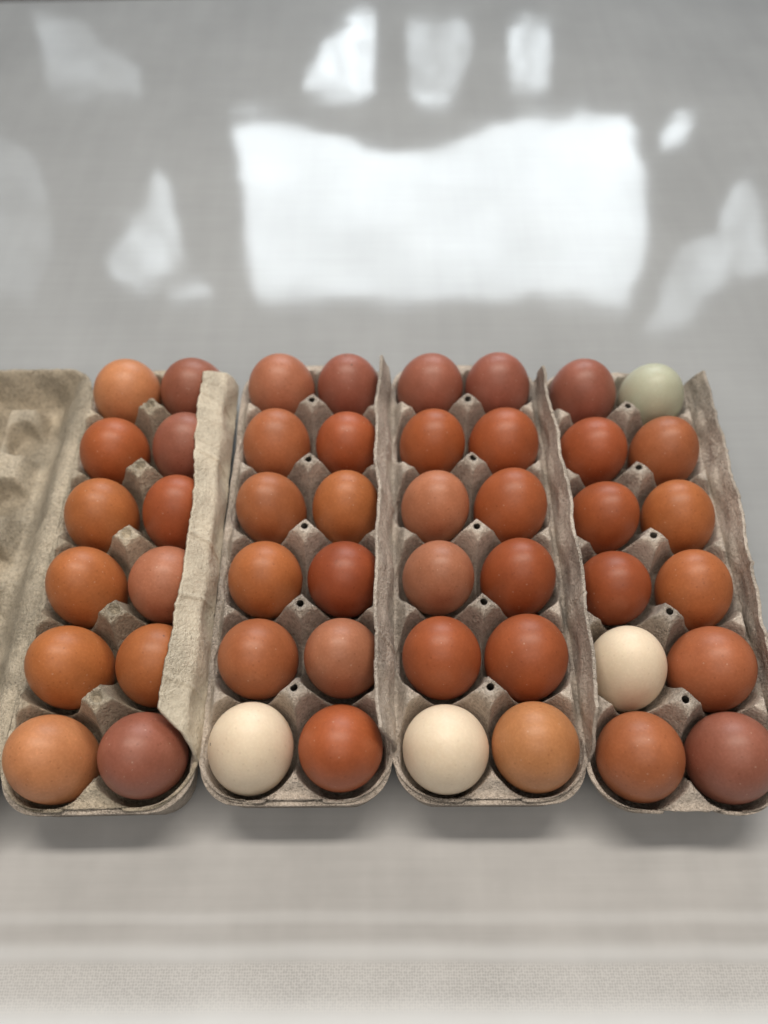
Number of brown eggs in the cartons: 44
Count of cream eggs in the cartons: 3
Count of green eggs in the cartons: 1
